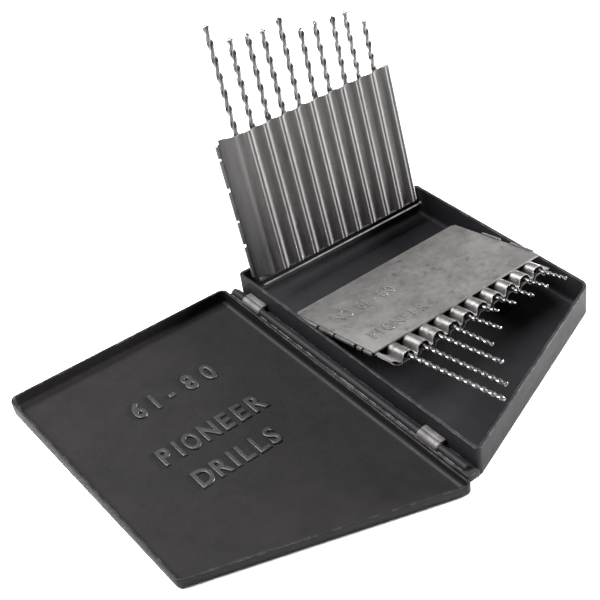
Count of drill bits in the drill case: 20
